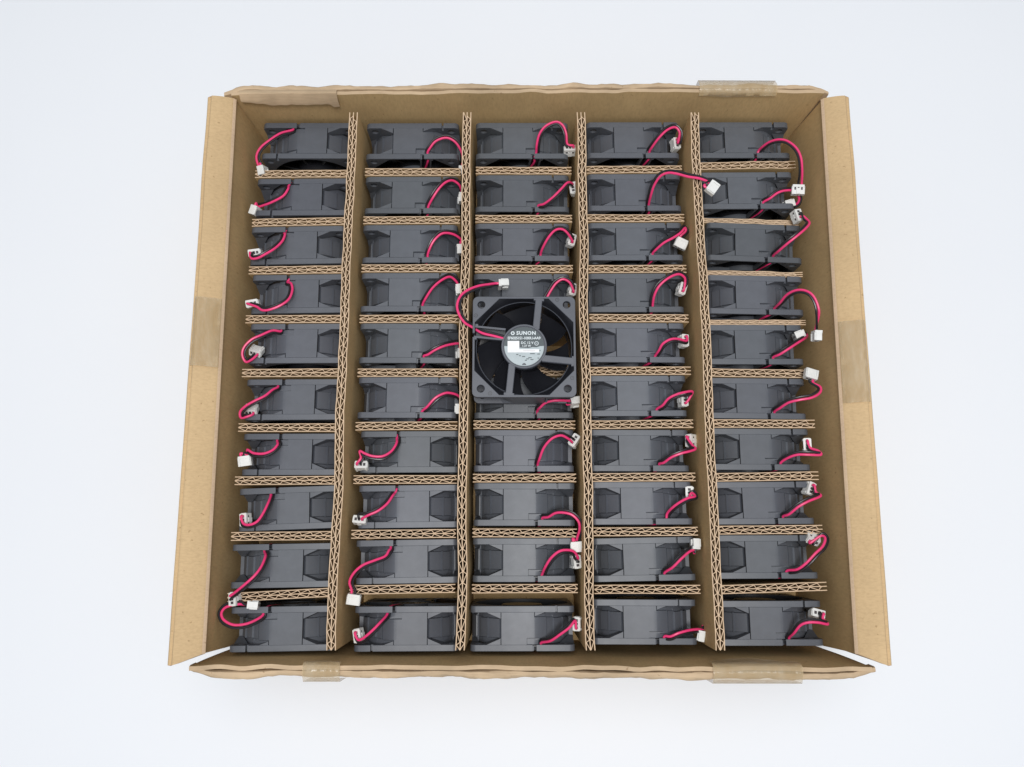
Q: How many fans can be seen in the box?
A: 50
